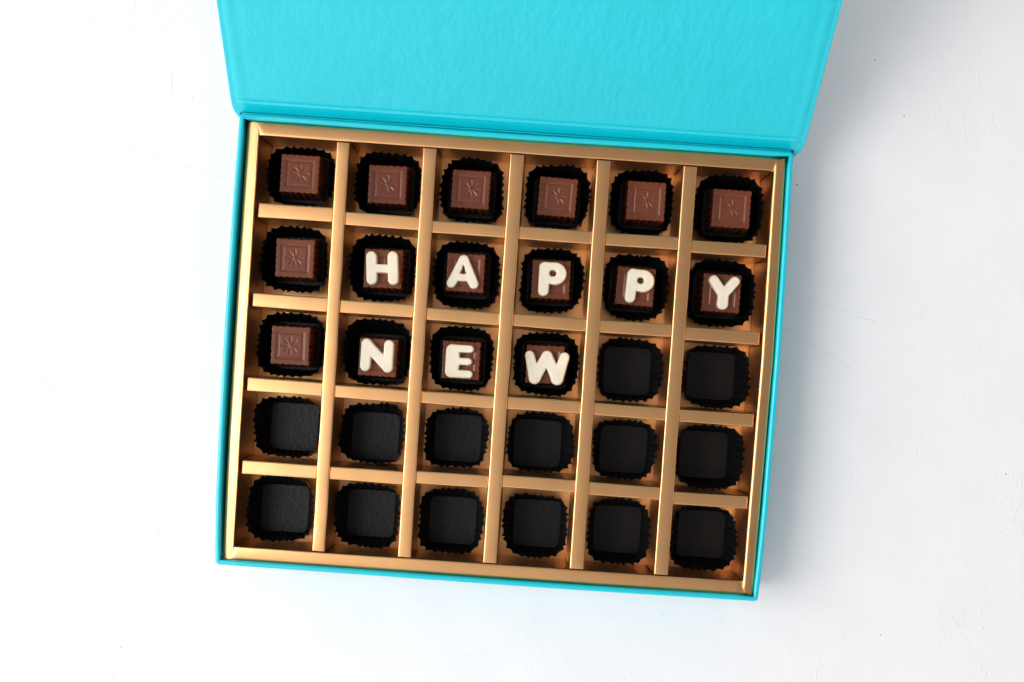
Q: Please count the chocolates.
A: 16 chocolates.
